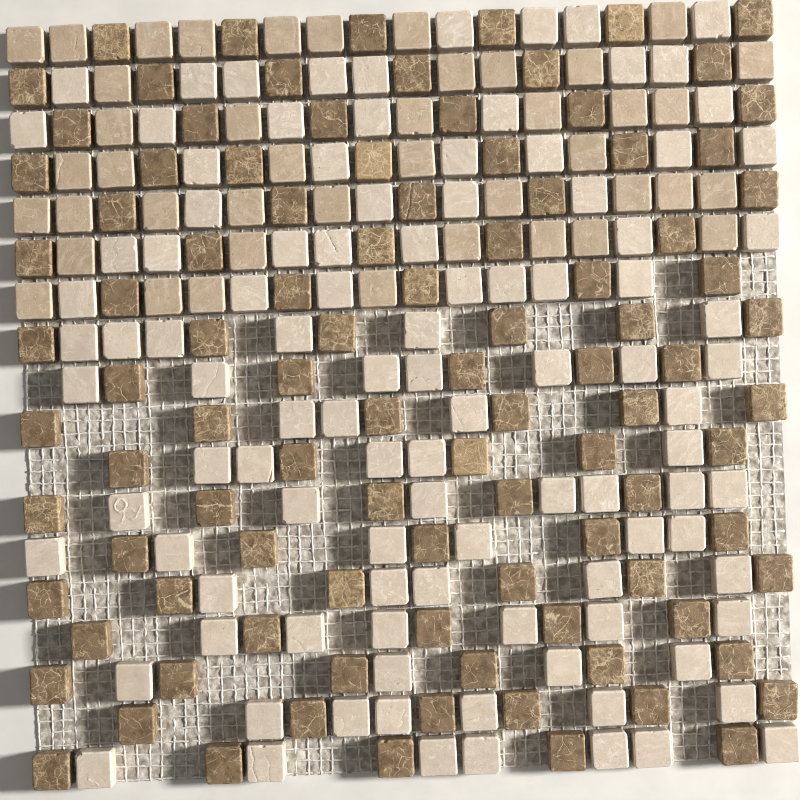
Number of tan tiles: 43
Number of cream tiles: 104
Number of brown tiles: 100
